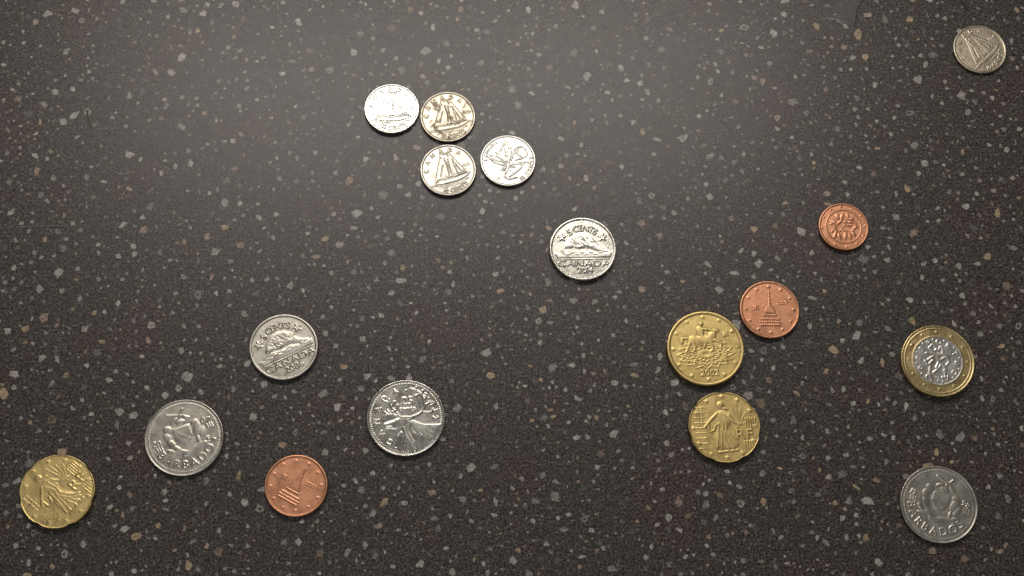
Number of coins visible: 17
